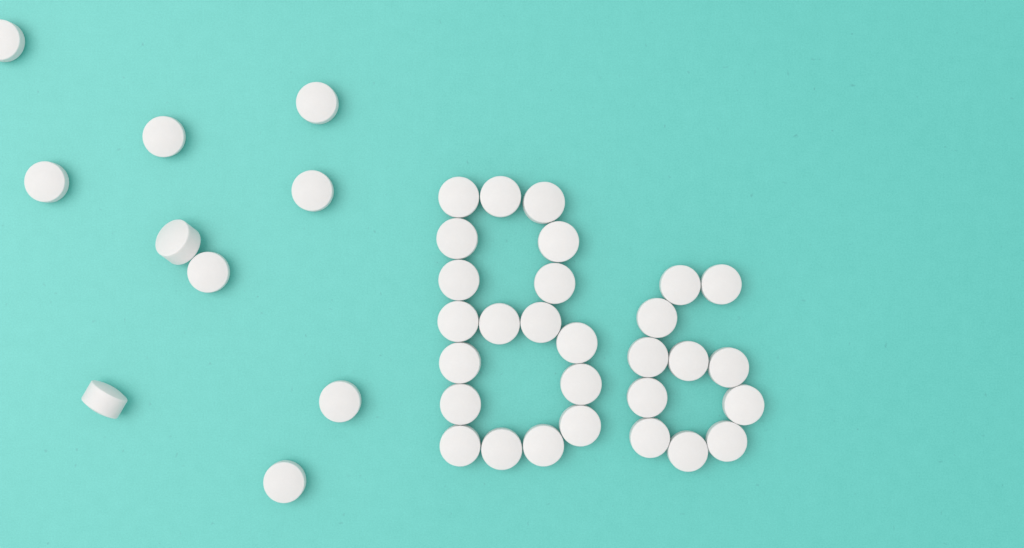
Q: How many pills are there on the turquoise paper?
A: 39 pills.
